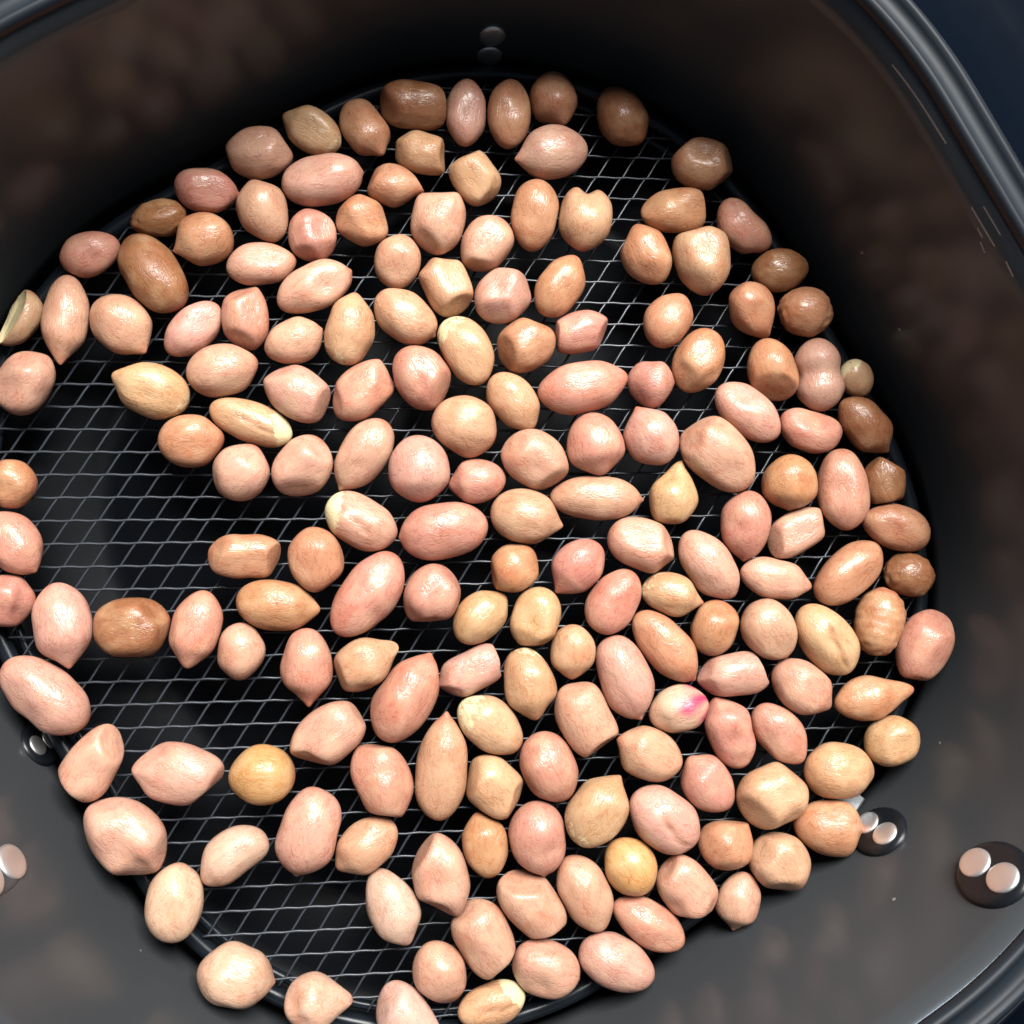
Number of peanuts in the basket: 176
